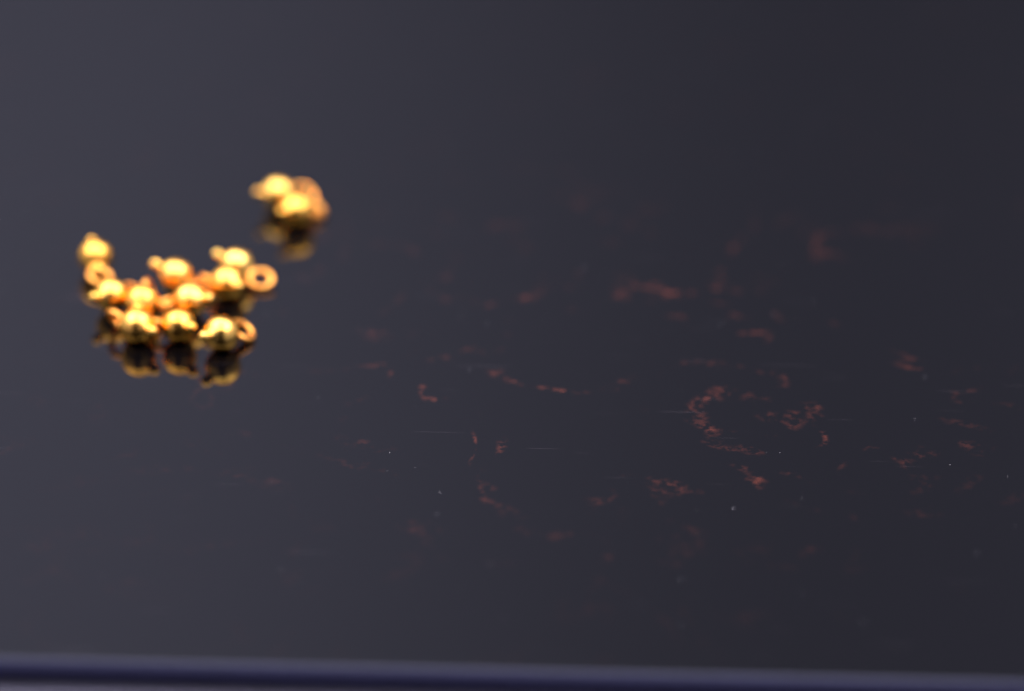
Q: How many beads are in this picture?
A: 12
